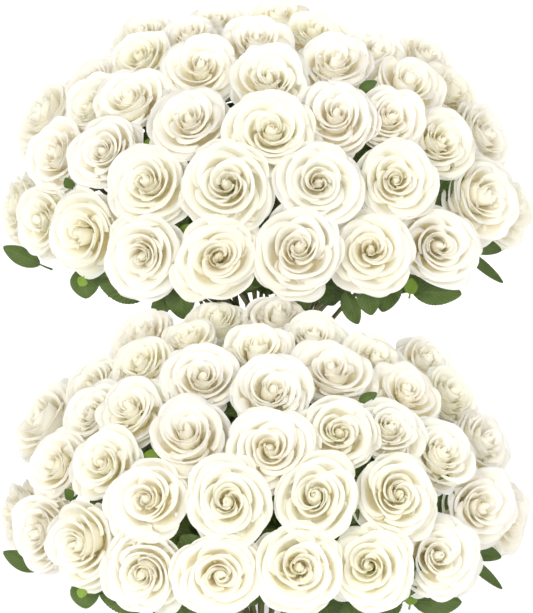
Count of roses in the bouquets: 80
